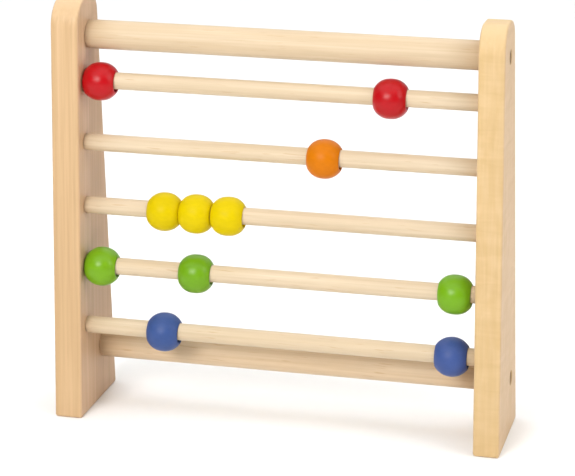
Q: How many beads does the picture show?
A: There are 11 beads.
